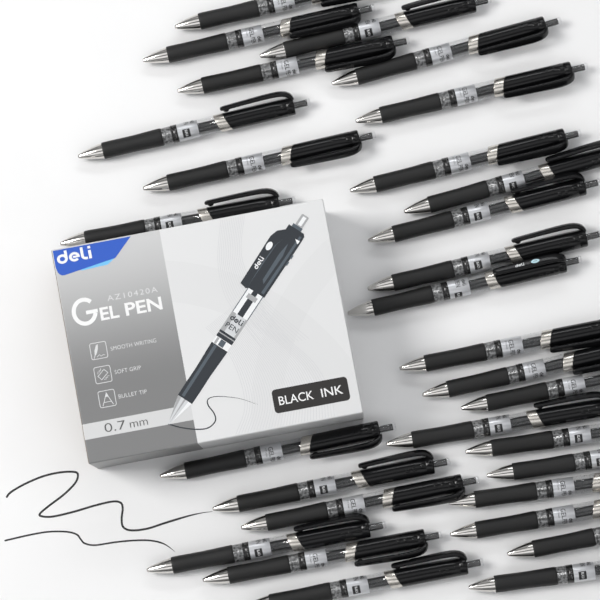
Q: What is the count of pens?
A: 30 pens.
